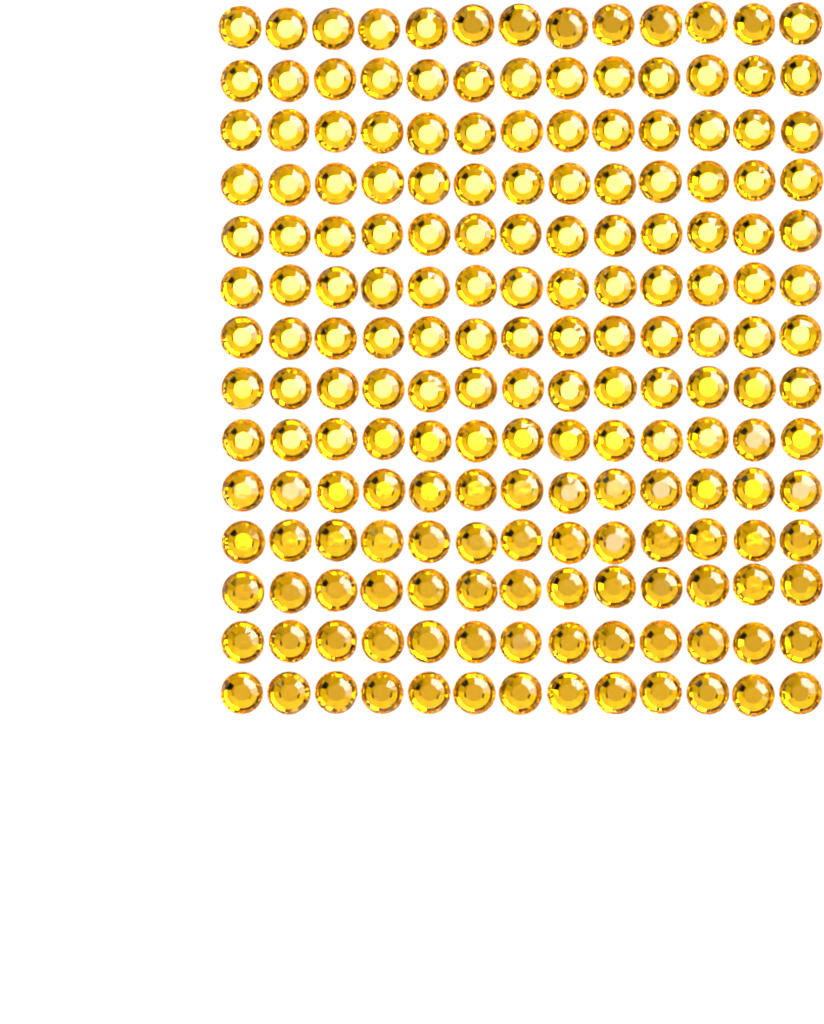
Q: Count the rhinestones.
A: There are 182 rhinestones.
